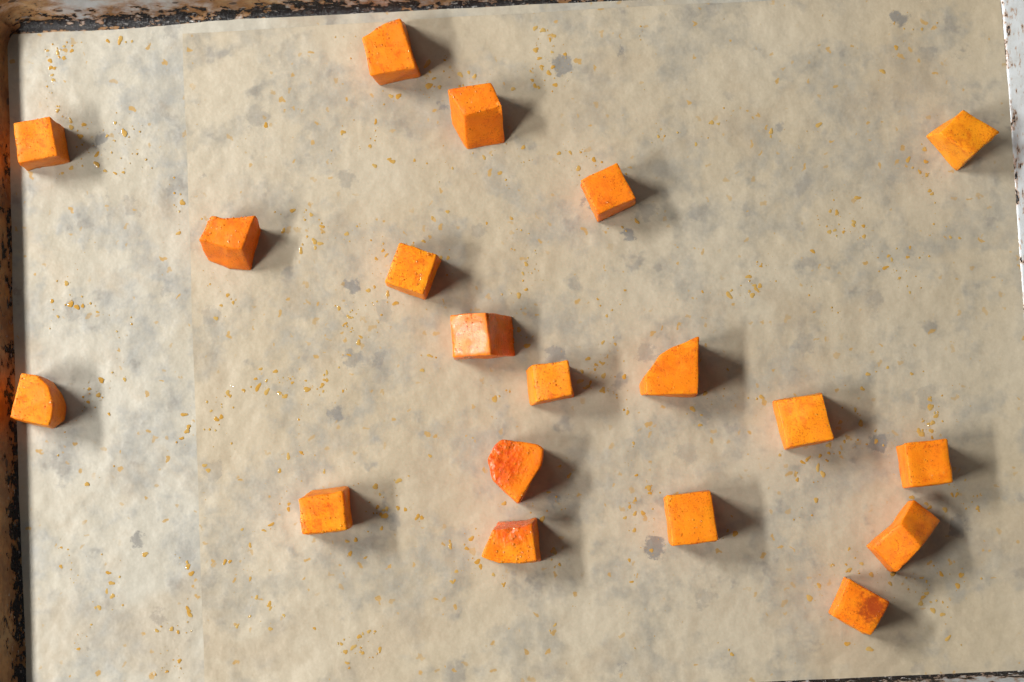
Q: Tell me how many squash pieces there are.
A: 19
